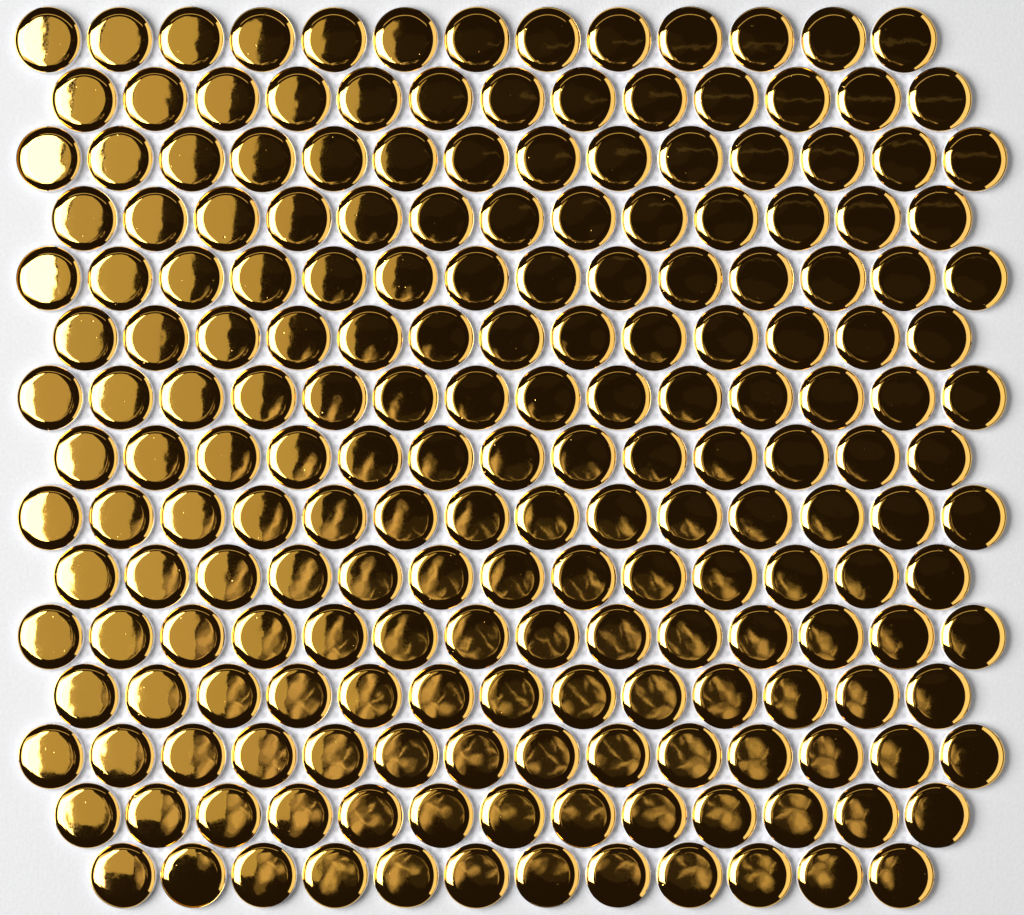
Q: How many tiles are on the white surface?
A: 200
